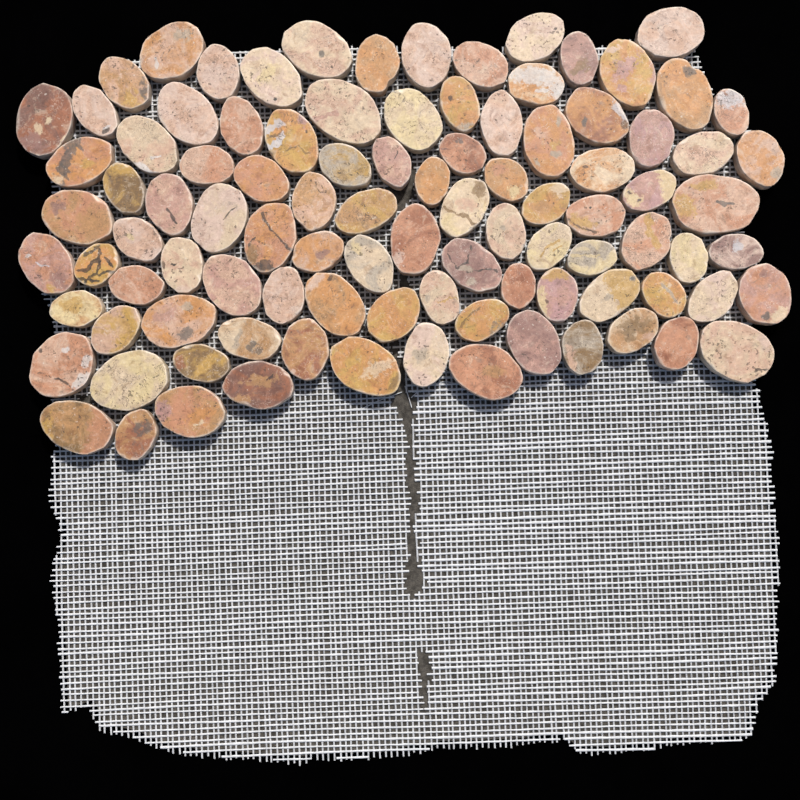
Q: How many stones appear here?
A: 98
